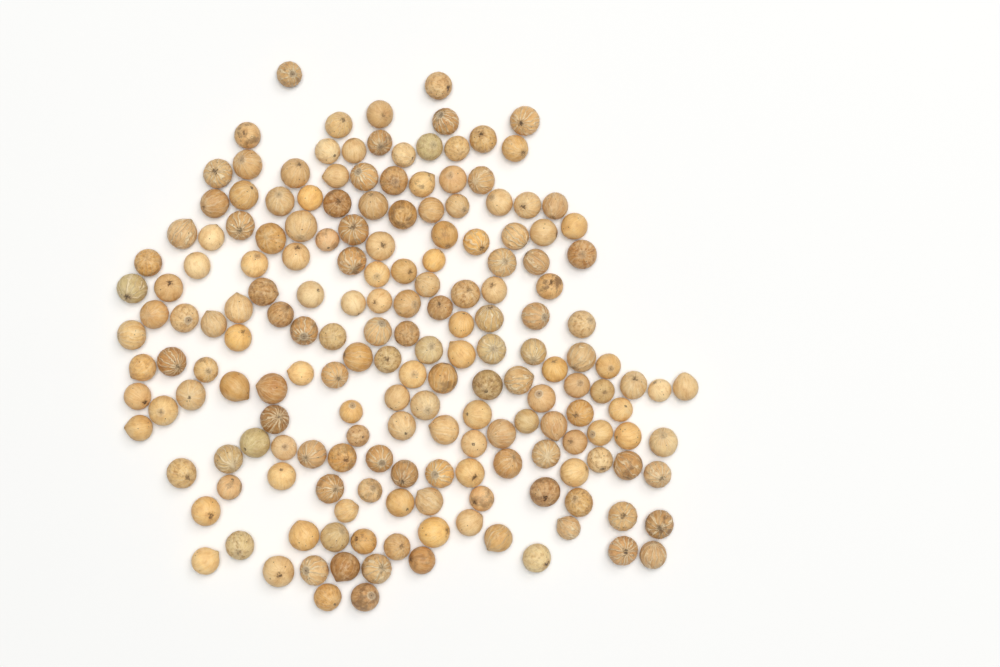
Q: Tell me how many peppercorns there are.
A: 184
